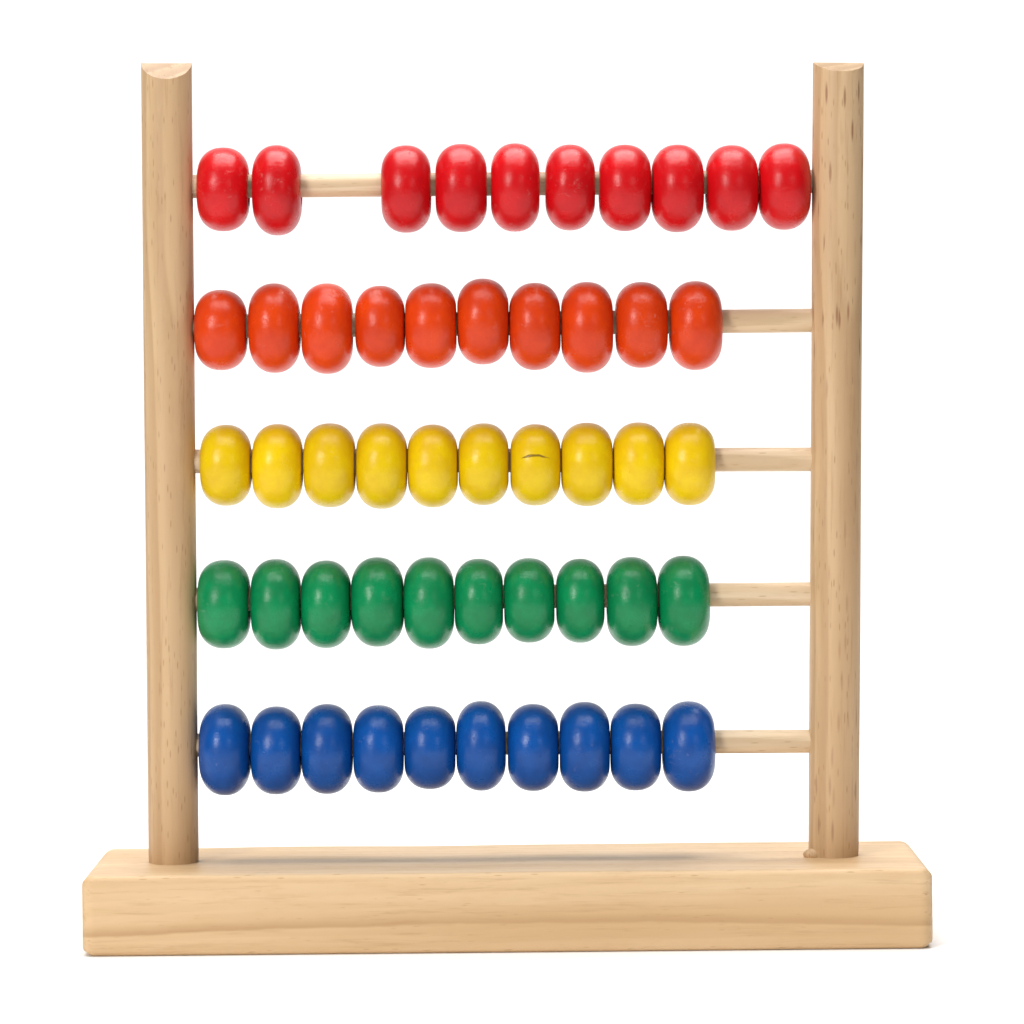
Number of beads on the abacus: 50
